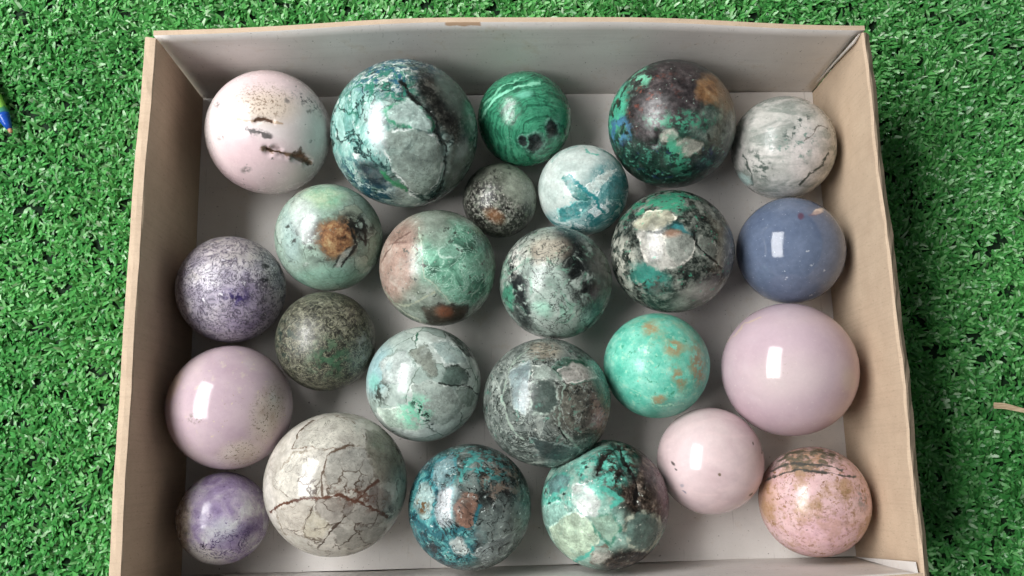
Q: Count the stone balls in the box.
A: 25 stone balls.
